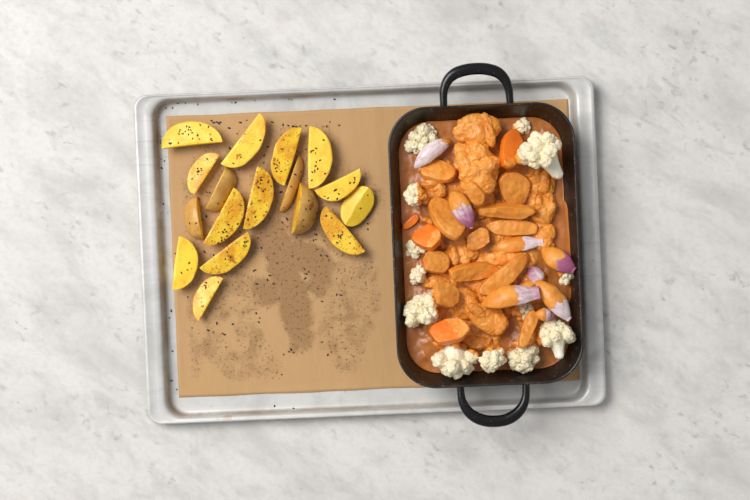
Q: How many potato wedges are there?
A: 17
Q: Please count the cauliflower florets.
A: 13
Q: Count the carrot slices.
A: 16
